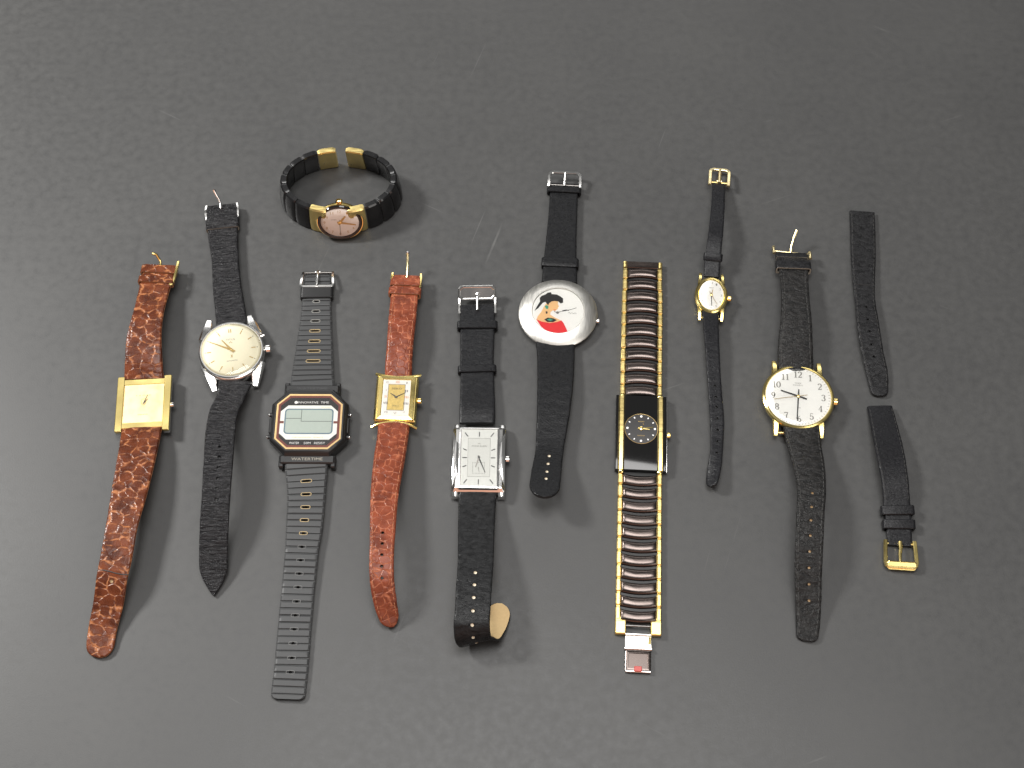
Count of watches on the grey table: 10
